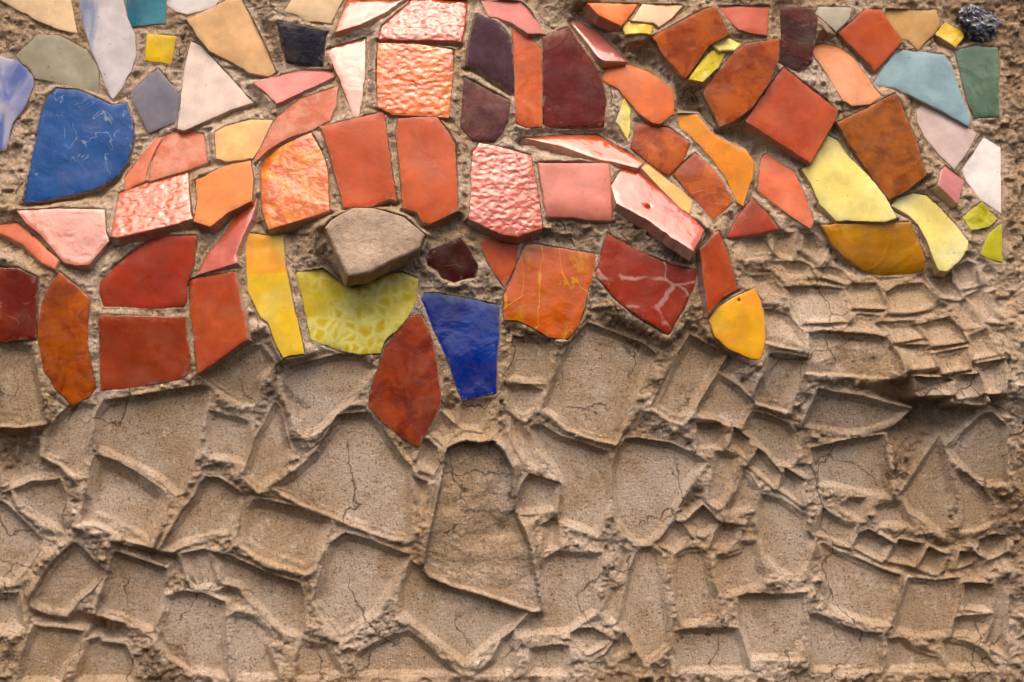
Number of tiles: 90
